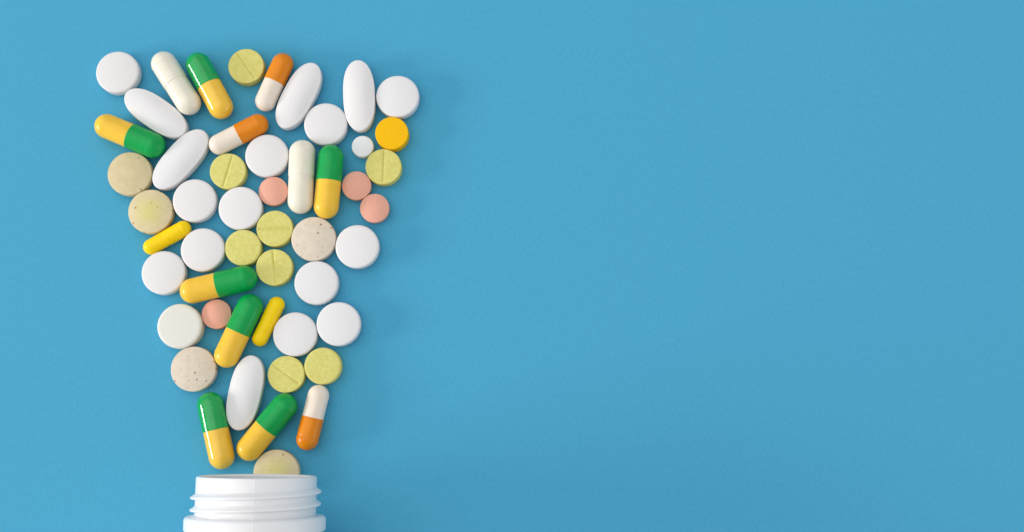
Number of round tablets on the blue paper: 32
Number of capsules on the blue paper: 14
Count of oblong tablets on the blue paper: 5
